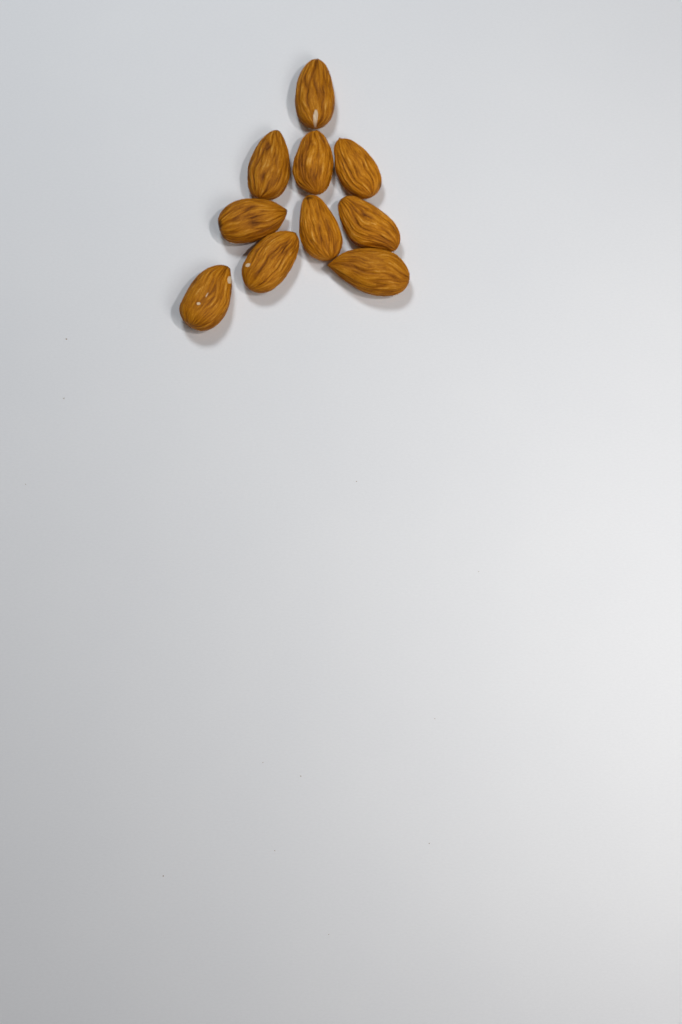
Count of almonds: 10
